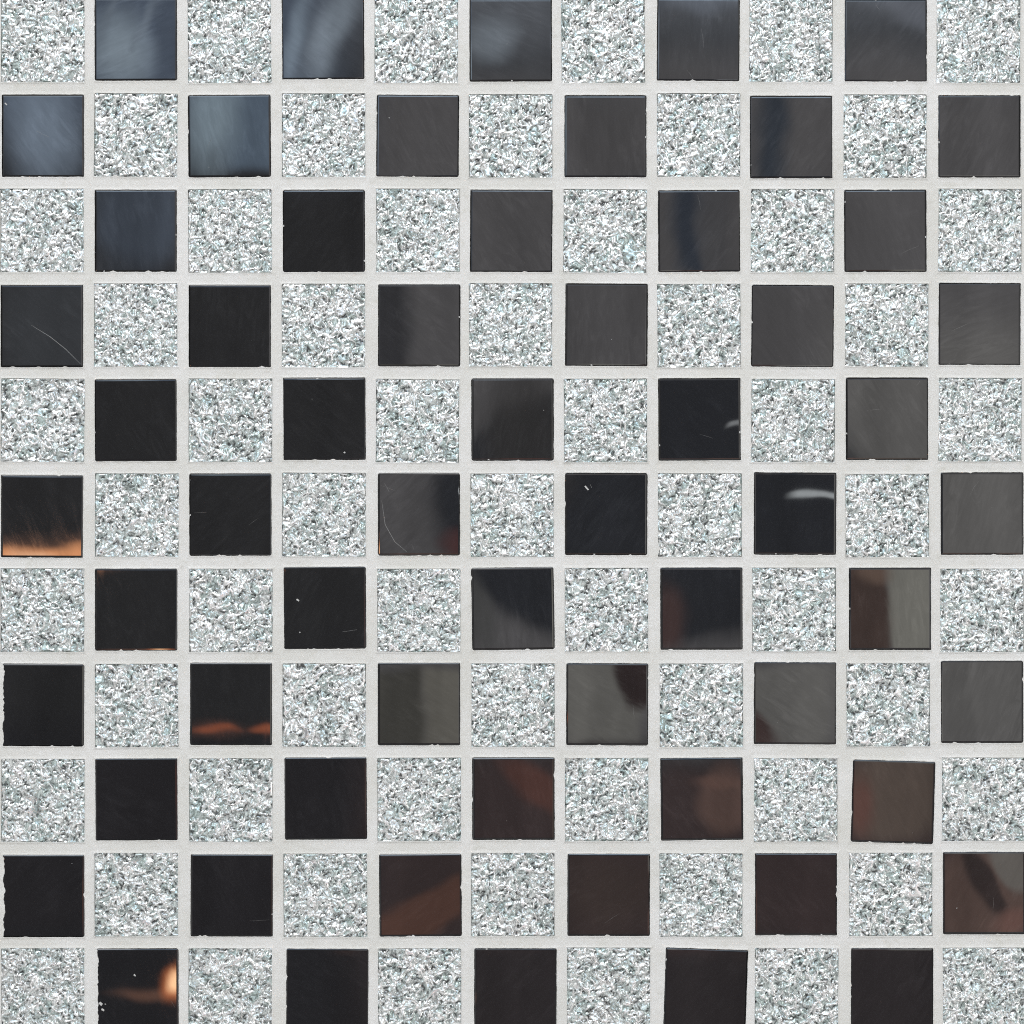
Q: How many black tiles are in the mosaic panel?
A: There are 60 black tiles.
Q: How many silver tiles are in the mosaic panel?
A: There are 61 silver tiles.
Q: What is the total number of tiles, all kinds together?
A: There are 121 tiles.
